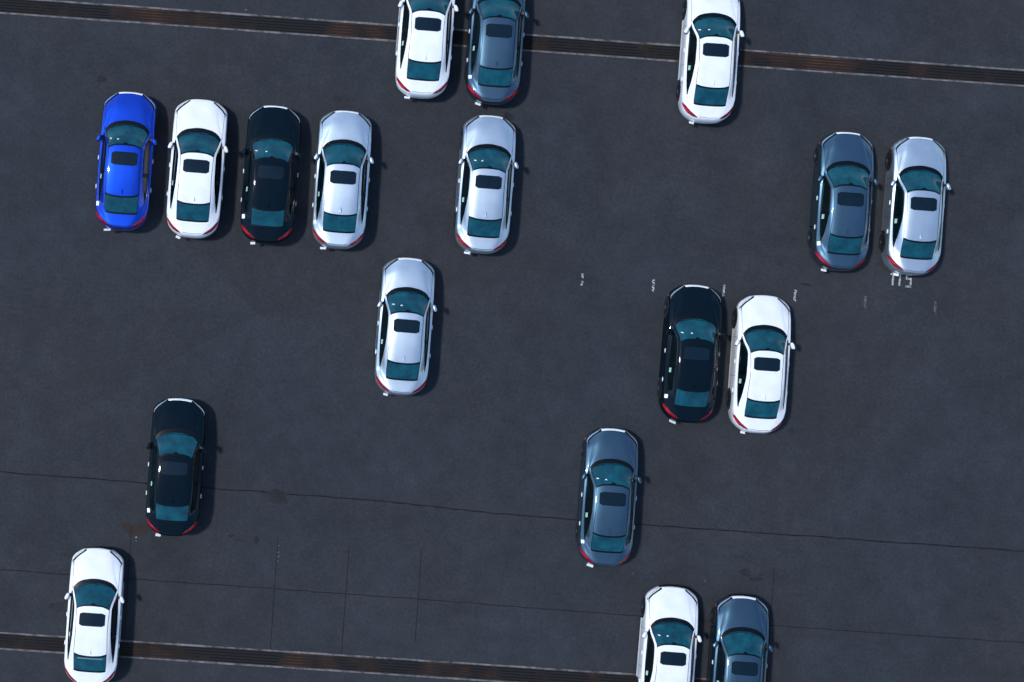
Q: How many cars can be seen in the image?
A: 18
